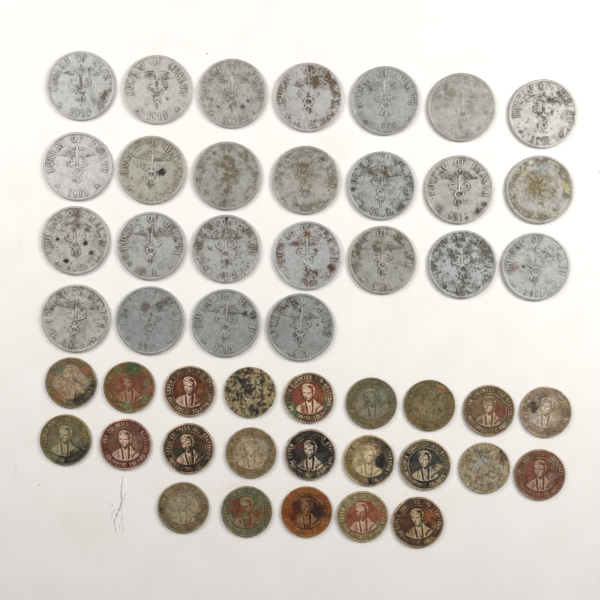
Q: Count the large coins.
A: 25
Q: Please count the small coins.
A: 23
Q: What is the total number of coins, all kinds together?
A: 48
